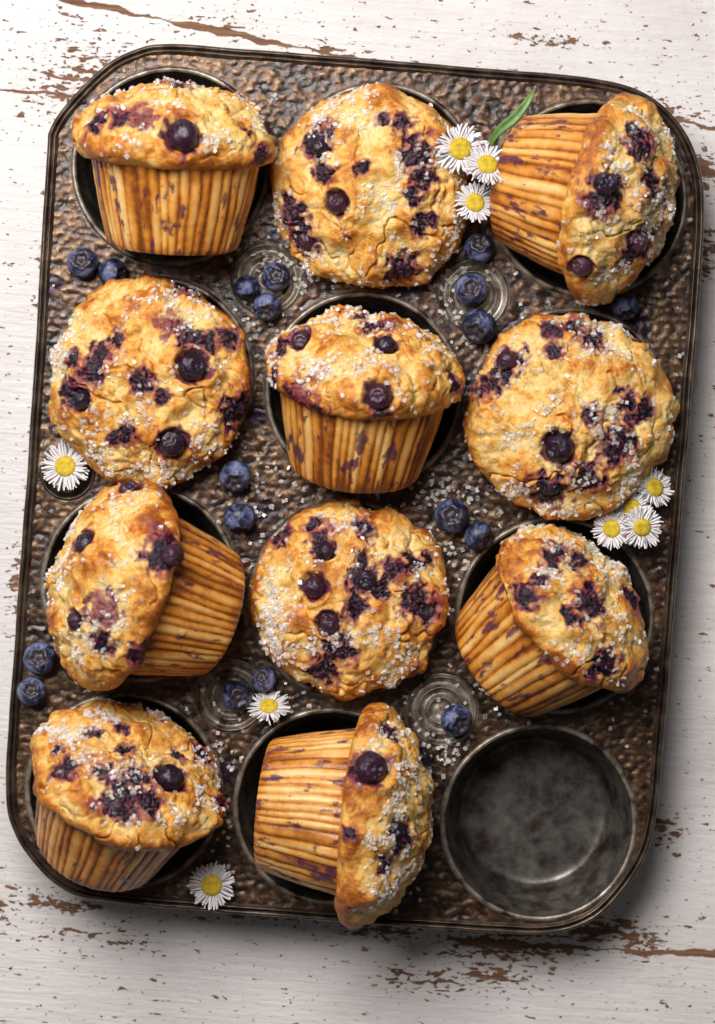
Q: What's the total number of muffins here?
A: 11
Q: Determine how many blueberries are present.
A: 18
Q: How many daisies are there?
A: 10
